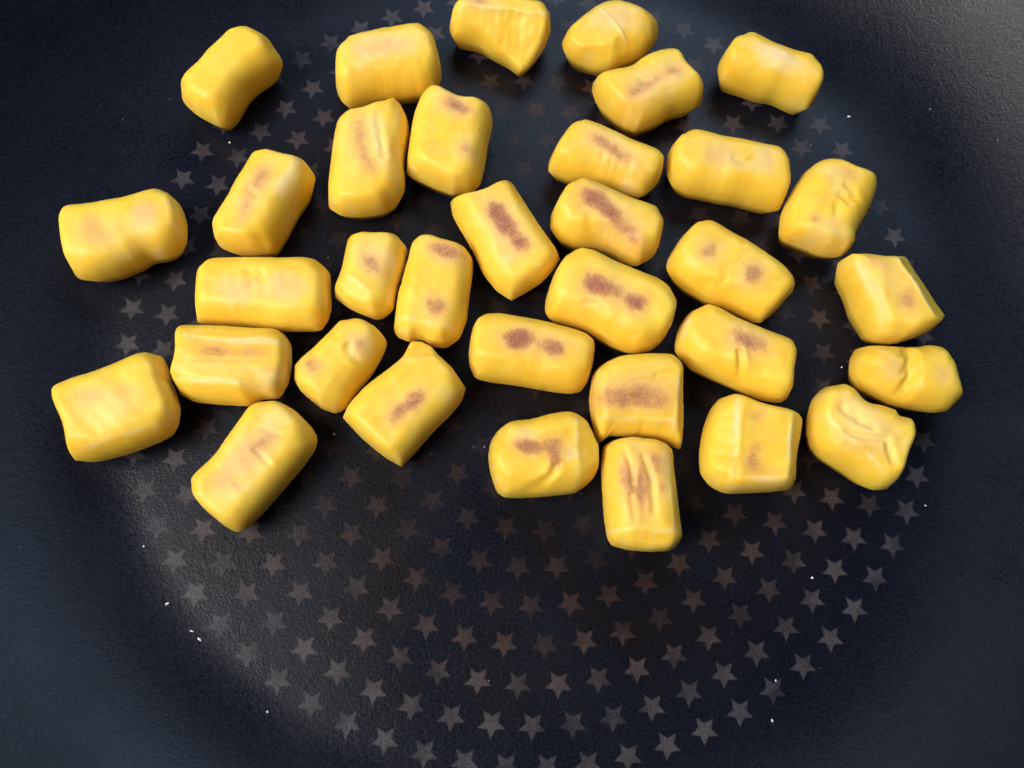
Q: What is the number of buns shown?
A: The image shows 34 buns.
